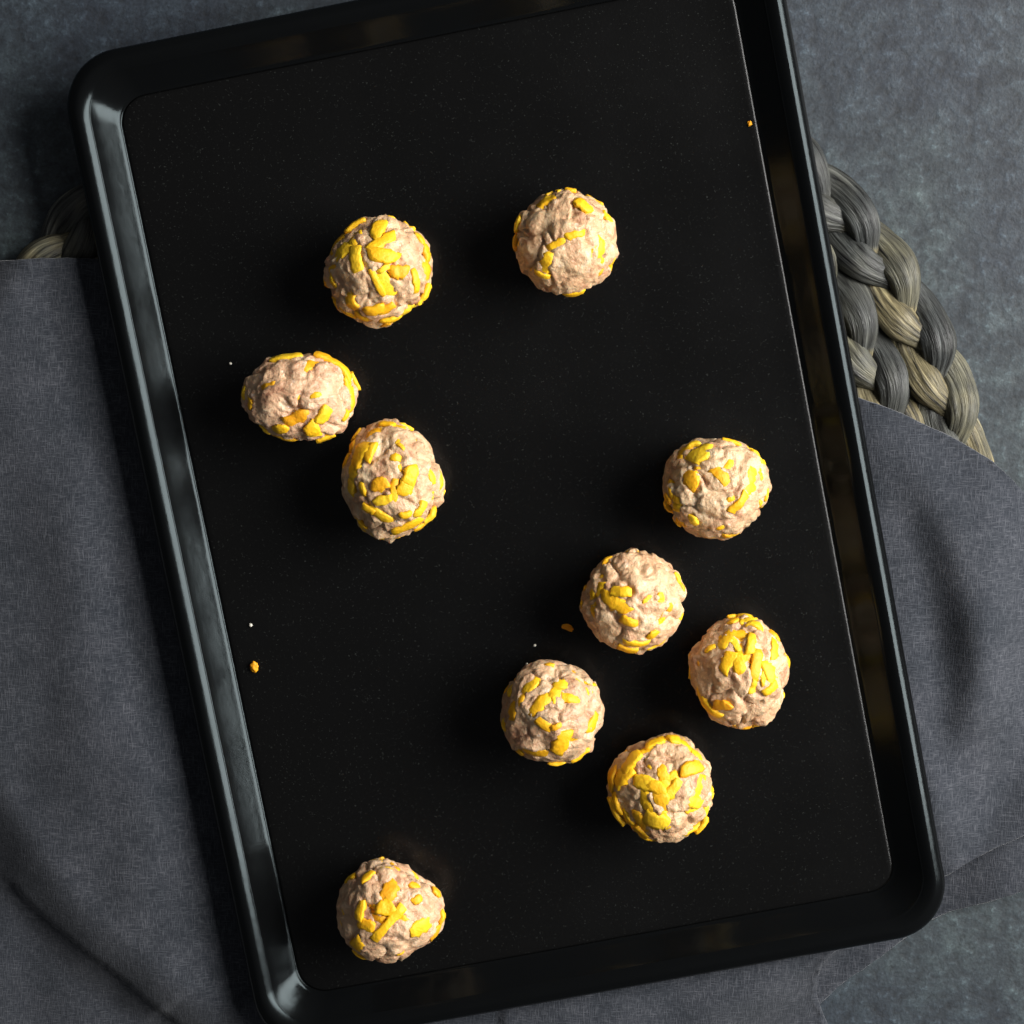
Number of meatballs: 10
